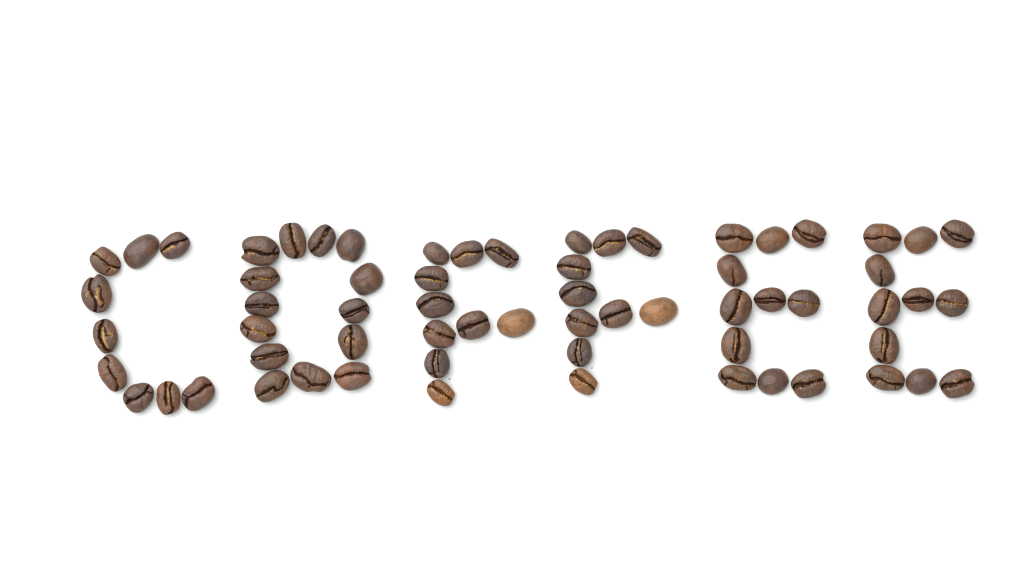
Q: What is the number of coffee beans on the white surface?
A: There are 65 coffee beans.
